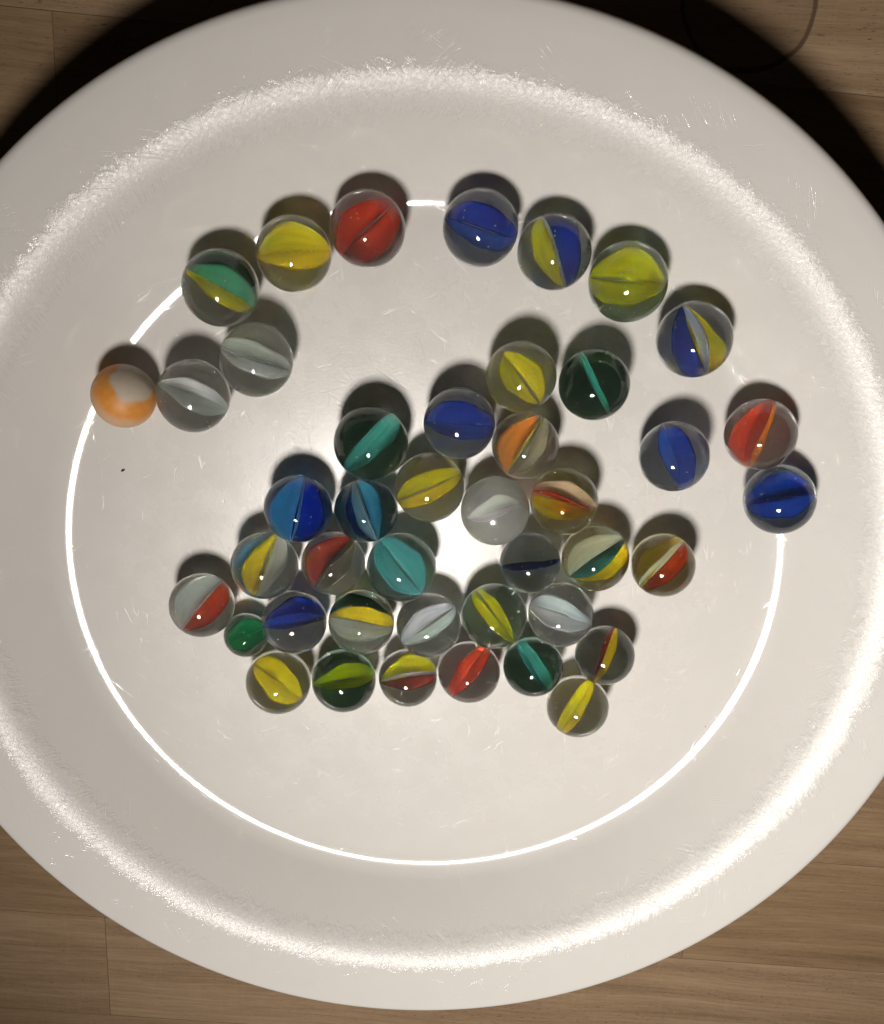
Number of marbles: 43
